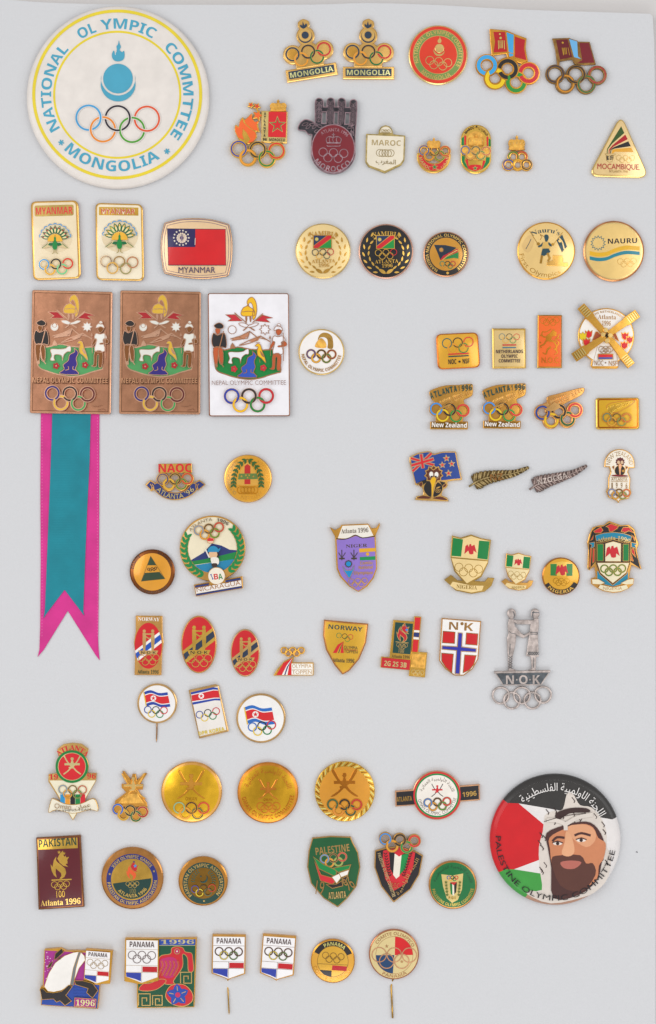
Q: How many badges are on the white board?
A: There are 76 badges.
